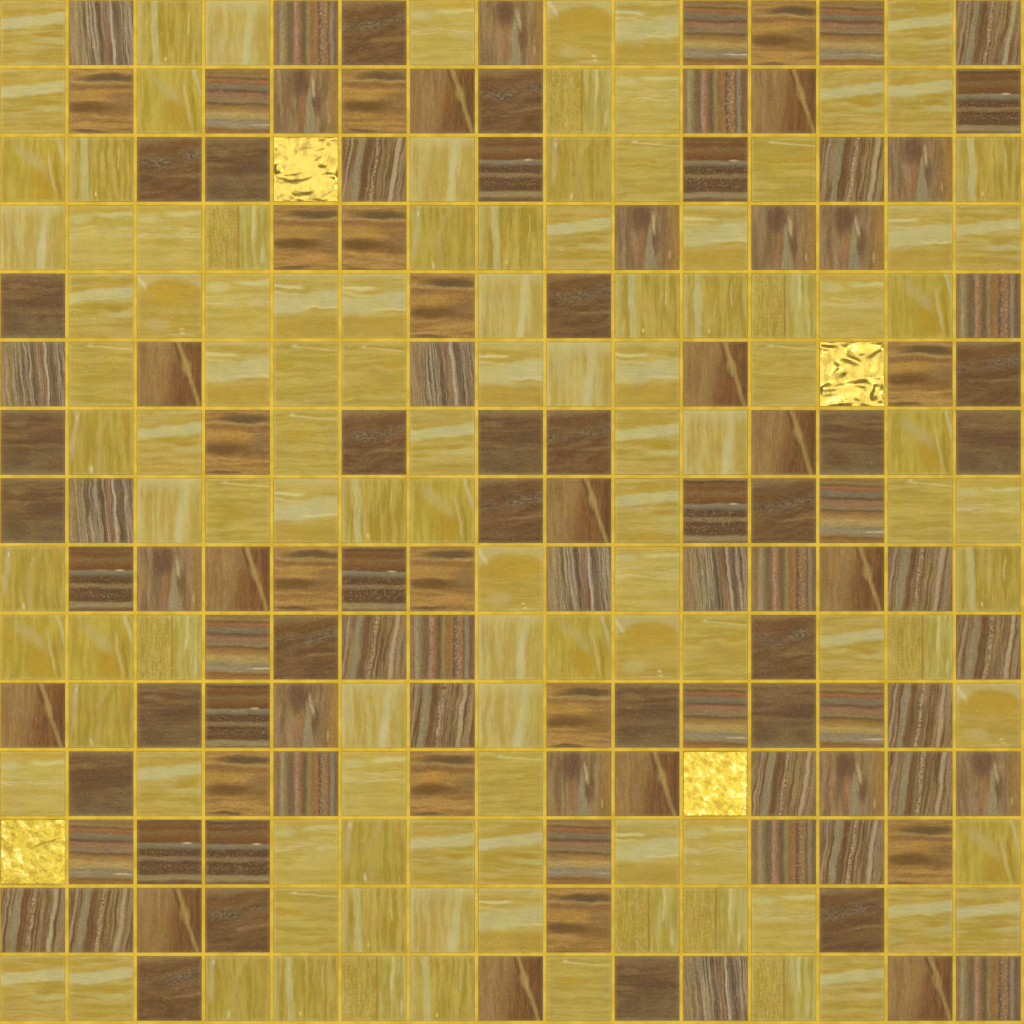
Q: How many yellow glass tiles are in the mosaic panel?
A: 110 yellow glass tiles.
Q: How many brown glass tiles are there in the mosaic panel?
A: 111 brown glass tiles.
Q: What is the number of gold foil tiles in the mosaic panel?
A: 4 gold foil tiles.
